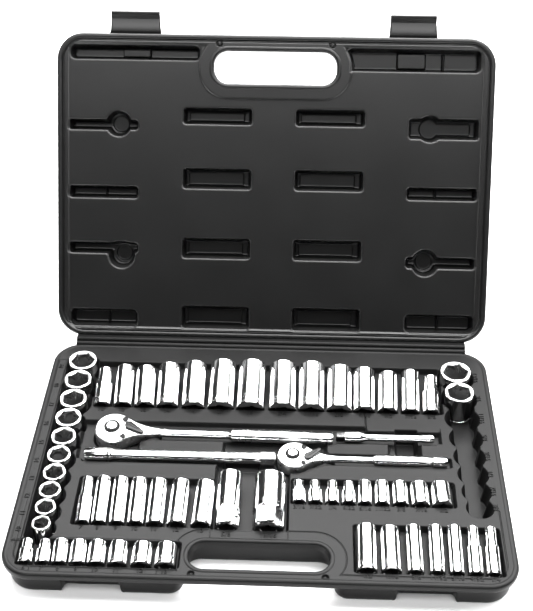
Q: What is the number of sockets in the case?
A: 59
